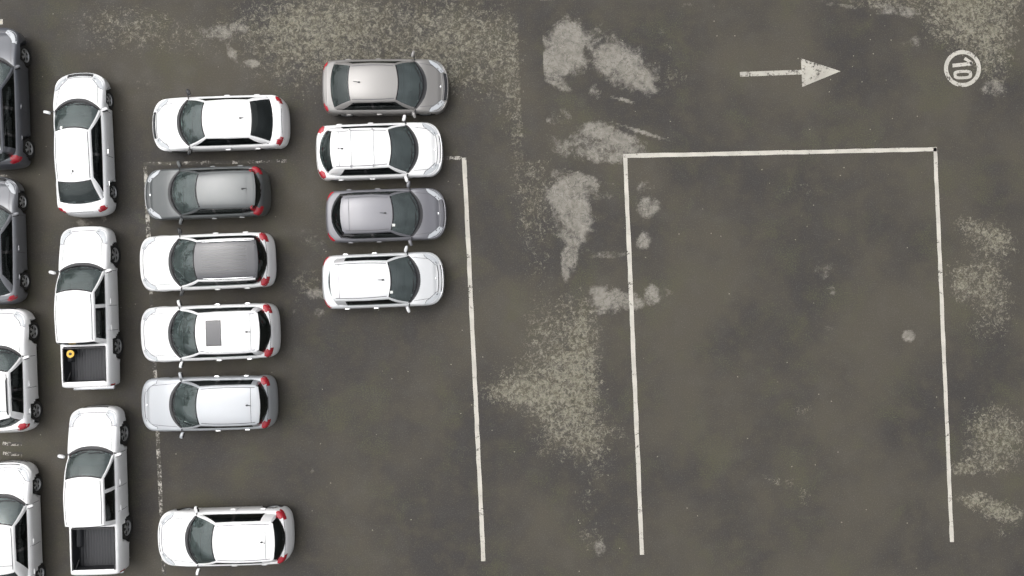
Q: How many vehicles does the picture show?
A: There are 17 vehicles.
